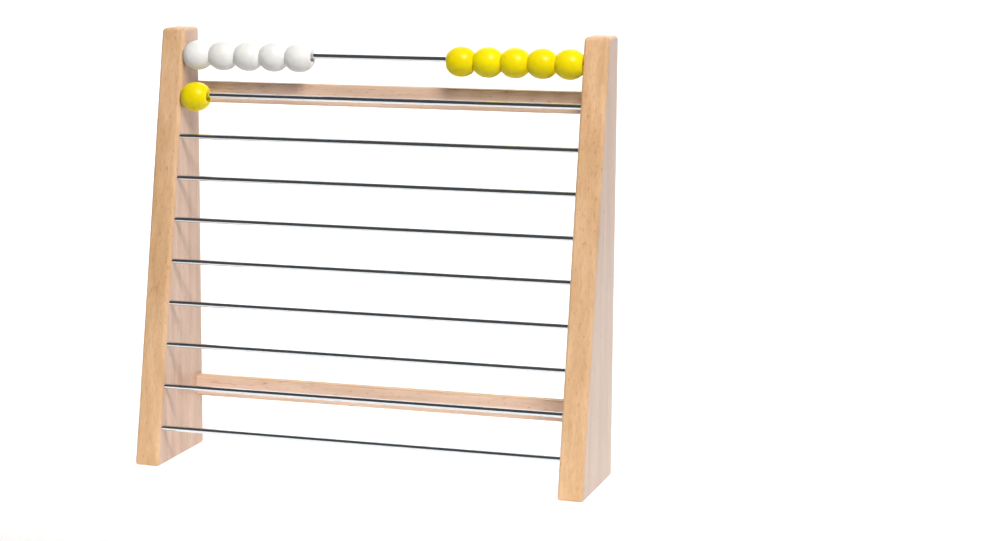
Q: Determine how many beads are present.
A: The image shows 11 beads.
